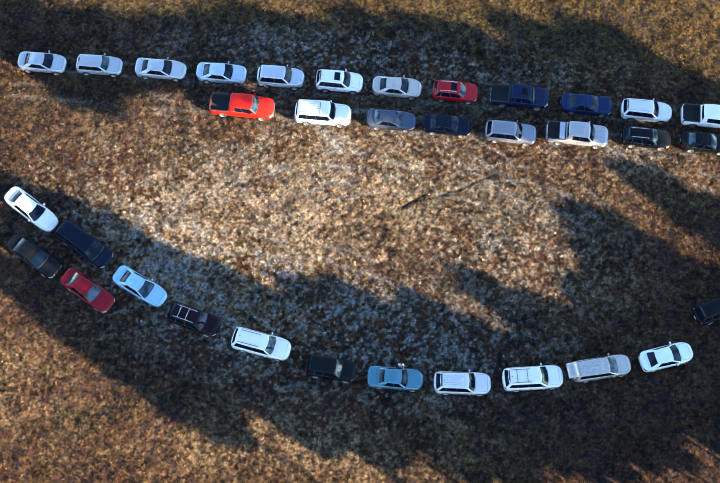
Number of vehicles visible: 34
